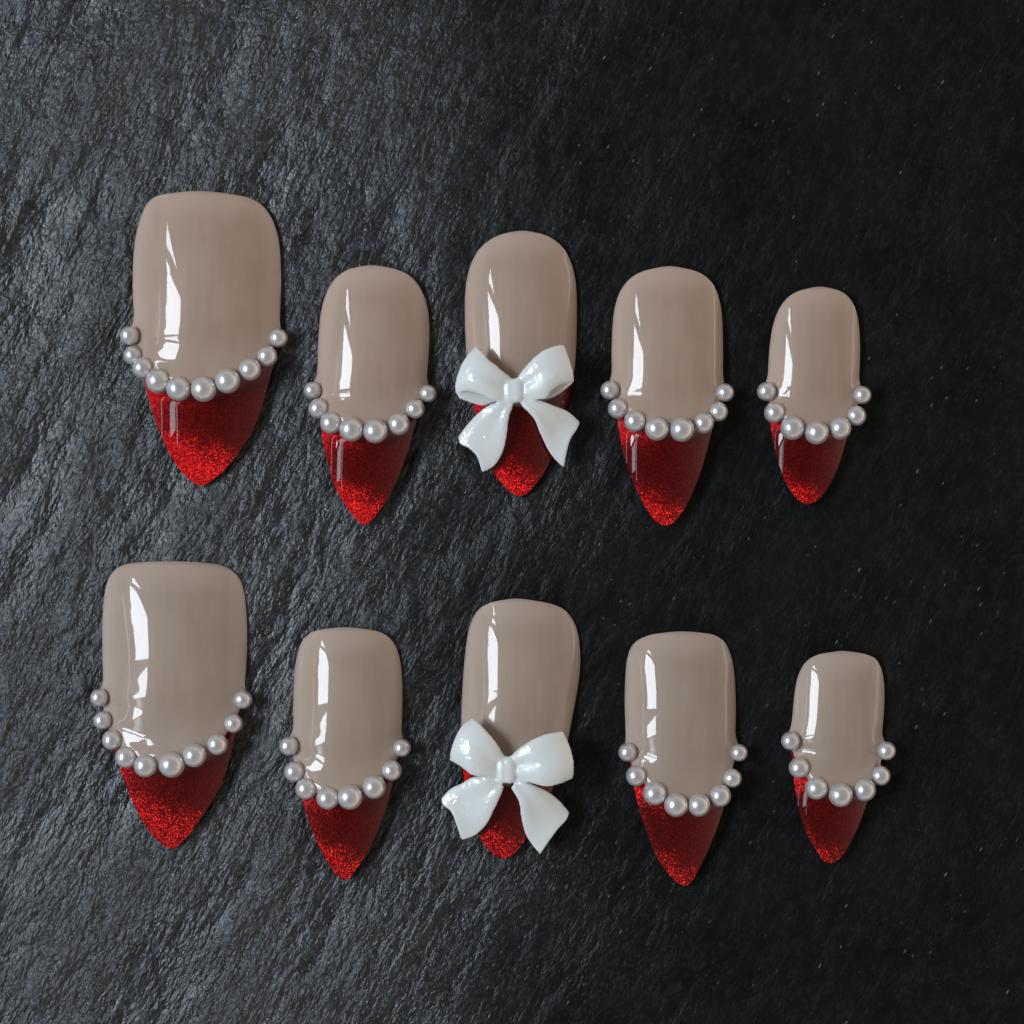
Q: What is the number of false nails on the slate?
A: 10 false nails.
